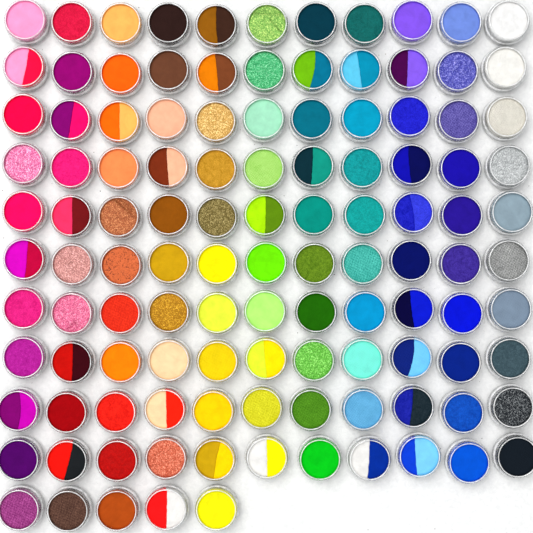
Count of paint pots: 115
